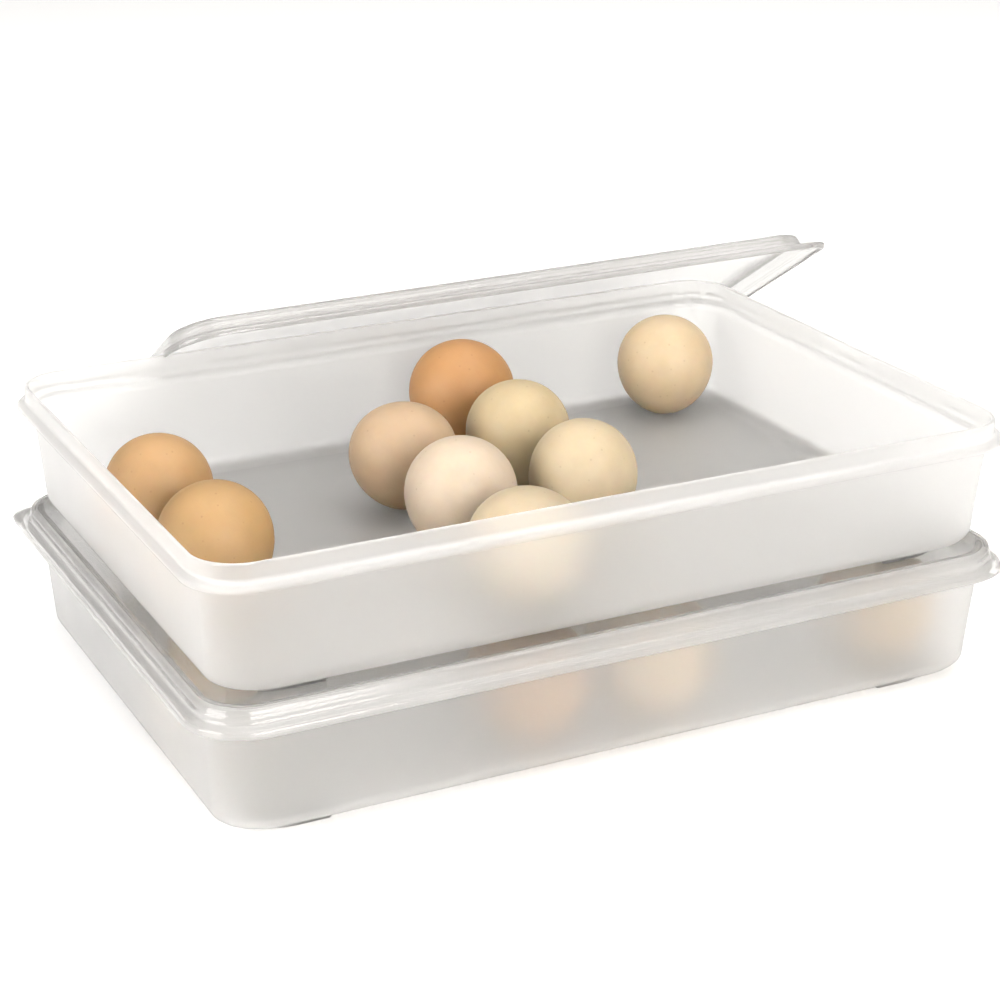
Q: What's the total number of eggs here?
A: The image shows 13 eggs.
